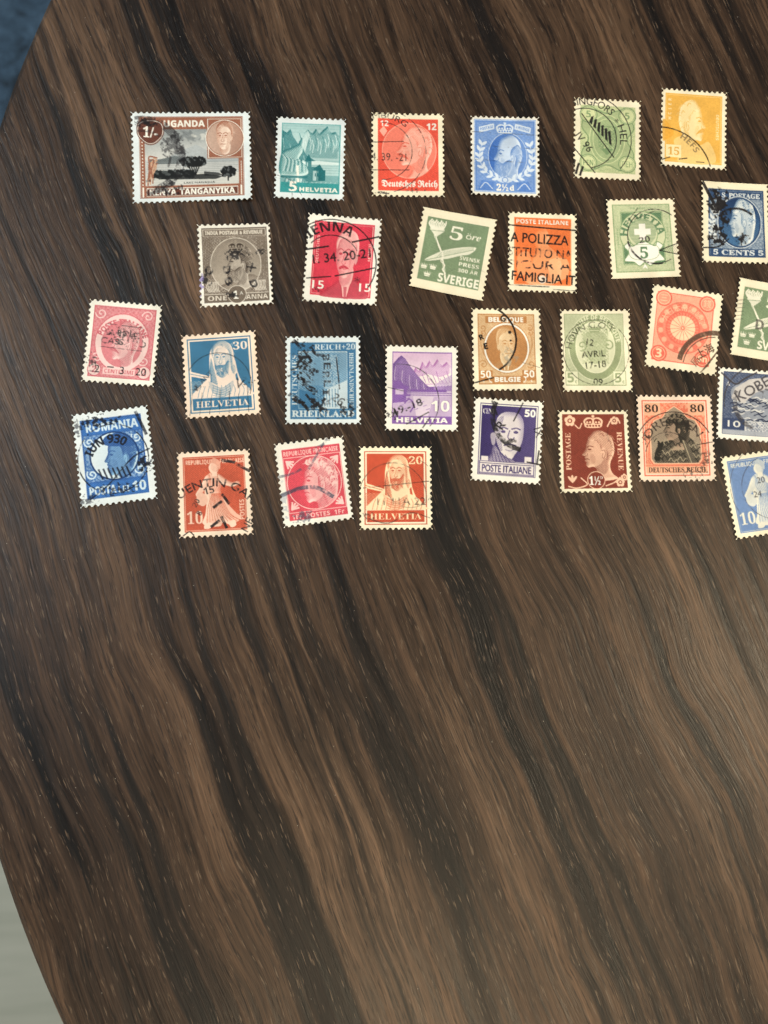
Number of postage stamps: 29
